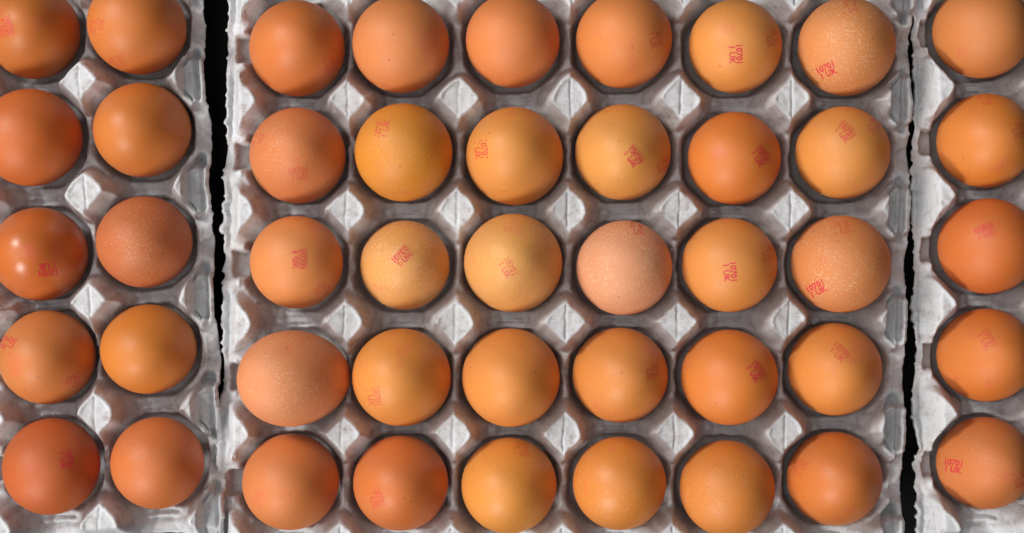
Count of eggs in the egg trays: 45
